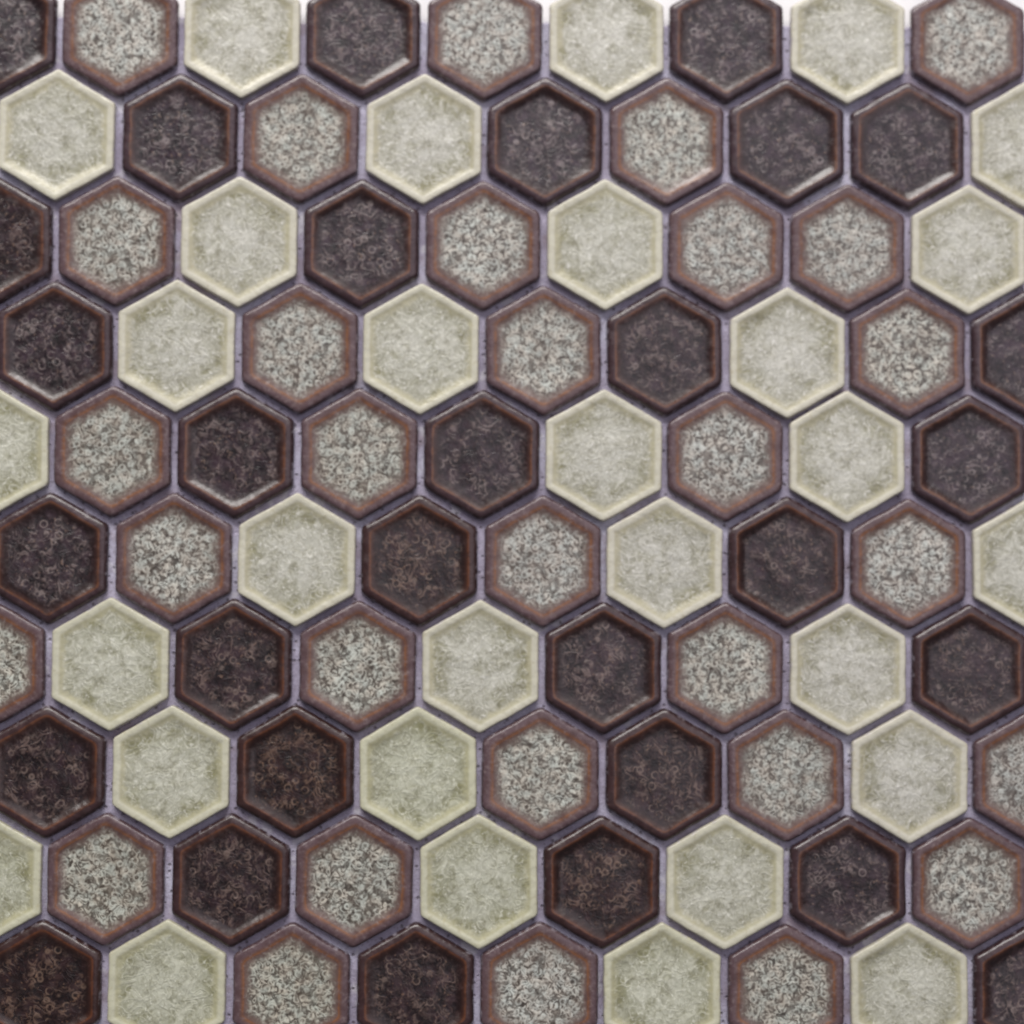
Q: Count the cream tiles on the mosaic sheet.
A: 30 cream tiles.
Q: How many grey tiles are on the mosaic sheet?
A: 30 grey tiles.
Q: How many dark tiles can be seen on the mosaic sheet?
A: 30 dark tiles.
